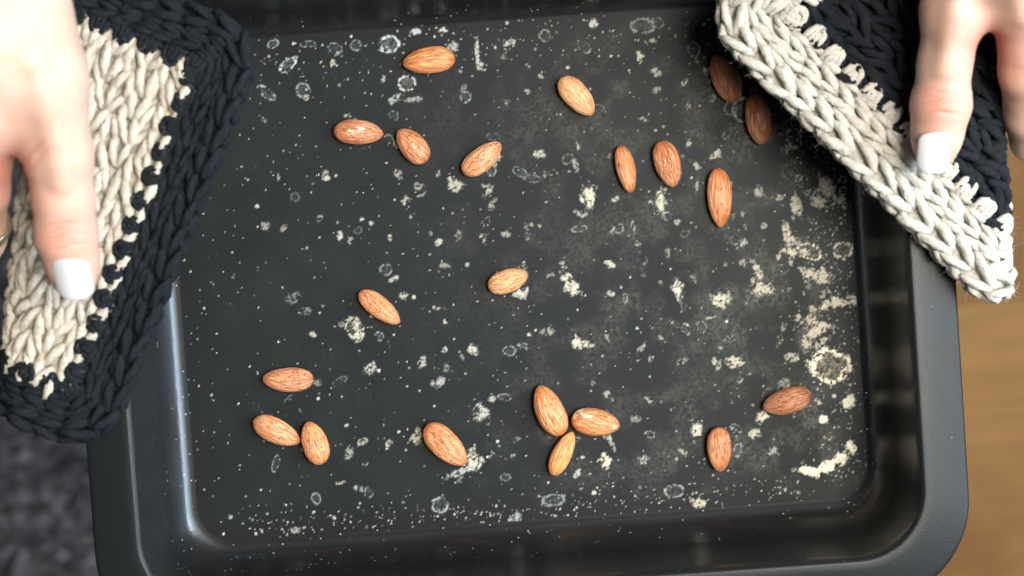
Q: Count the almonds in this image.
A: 21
